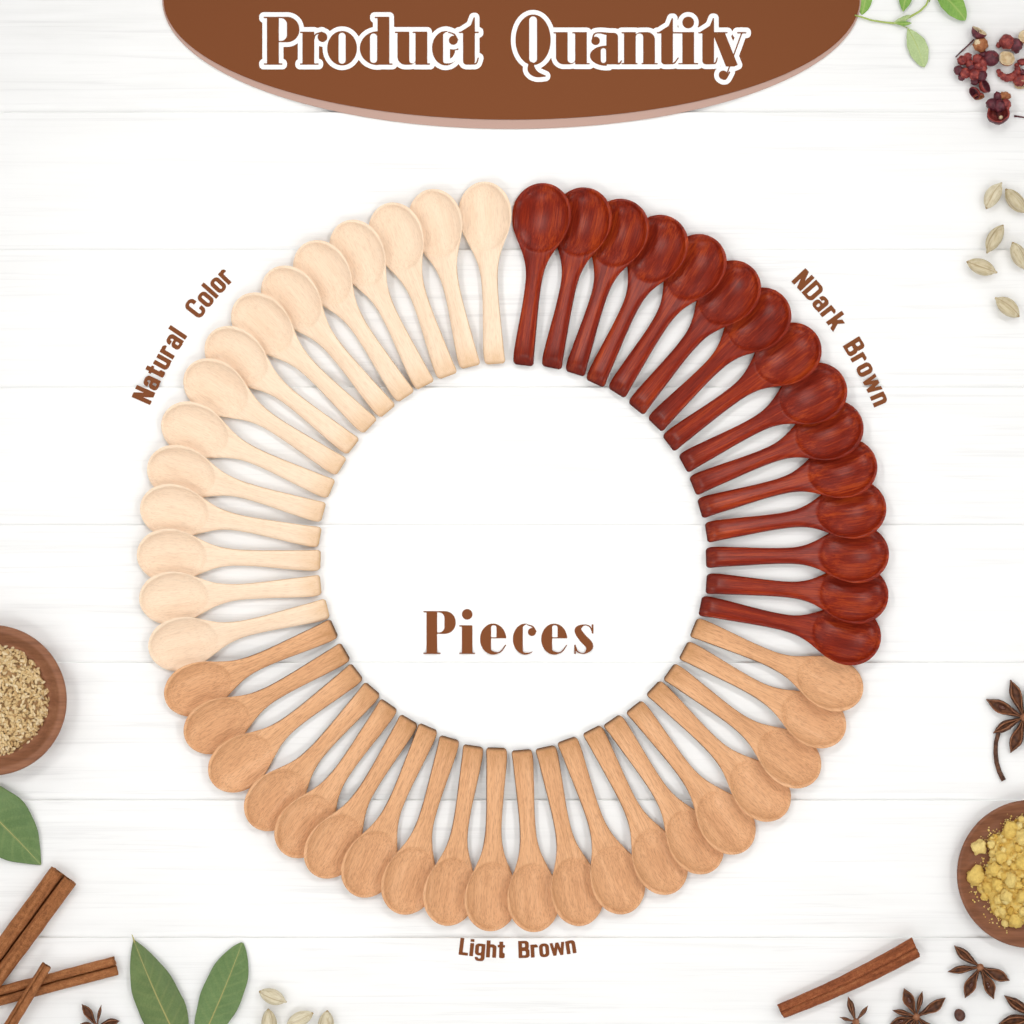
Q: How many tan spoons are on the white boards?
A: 20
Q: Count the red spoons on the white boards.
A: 15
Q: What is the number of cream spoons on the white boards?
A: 15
